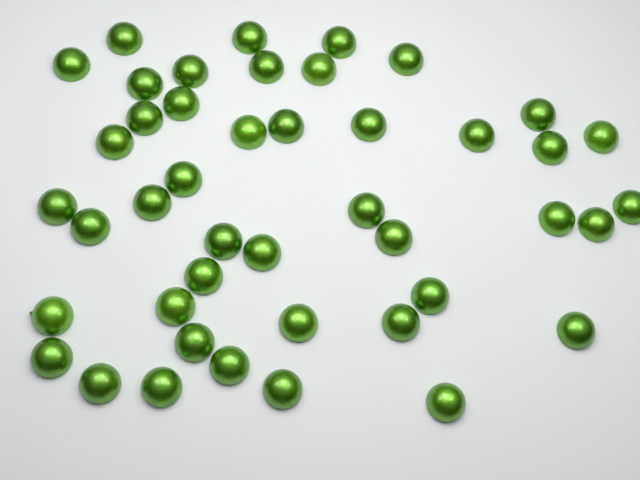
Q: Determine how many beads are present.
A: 44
